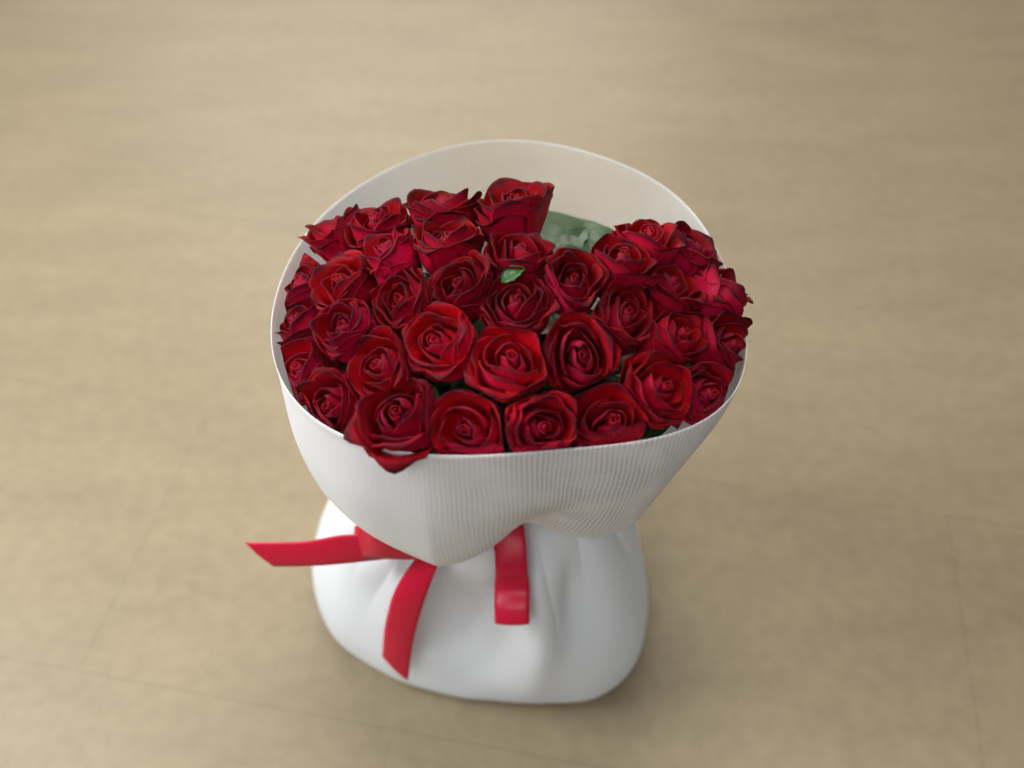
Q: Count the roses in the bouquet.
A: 35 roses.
